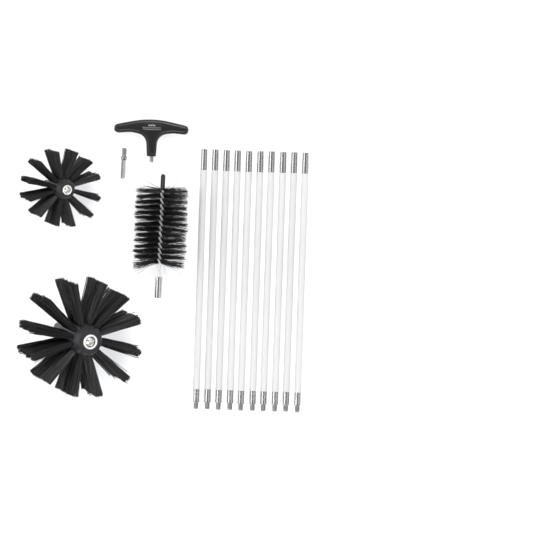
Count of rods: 10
